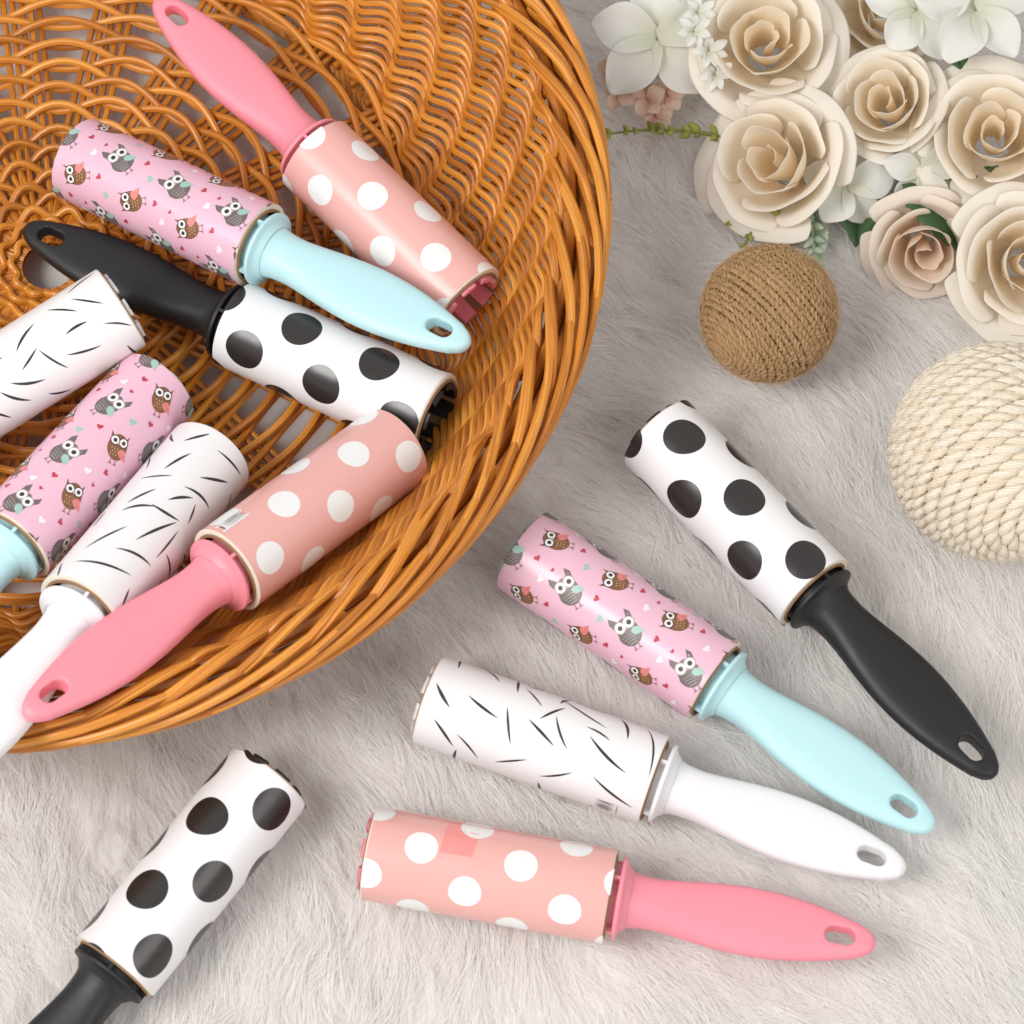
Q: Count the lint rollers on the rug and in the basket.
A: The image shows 12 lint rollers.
